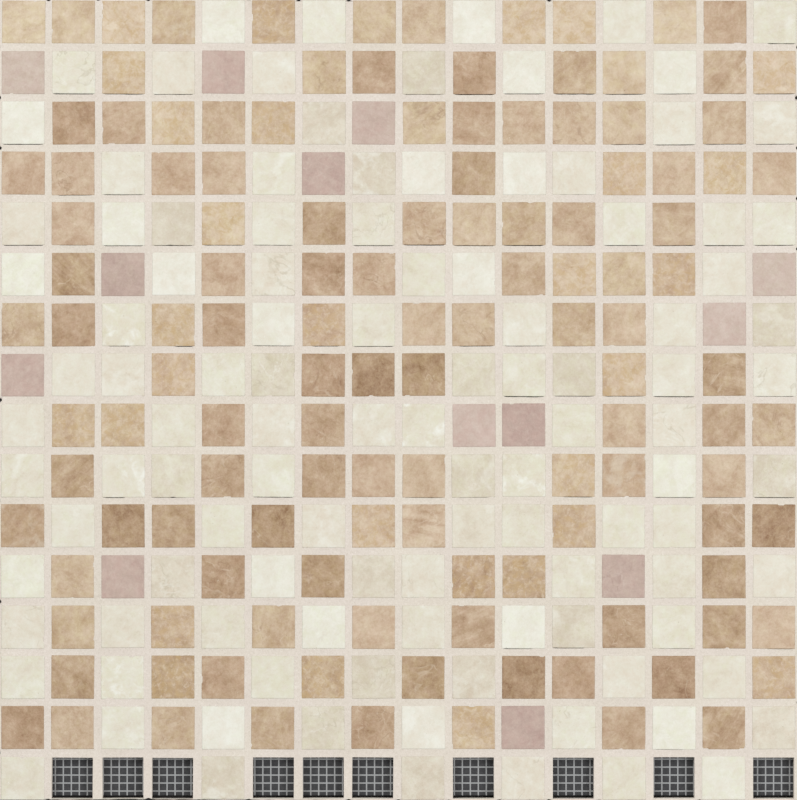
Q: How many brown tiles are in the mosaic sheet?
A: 125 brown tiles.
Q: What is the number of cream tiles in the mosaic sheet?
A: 108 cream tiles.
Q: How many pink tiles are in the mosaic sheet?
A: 13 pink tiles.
